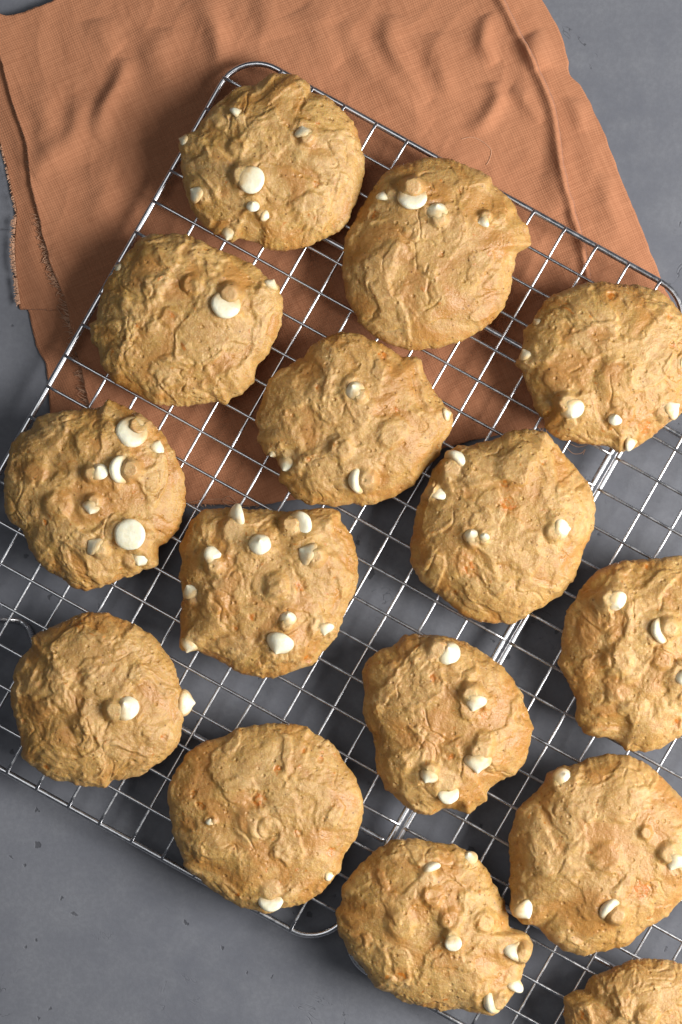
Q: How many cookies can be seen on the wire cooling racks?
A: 15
